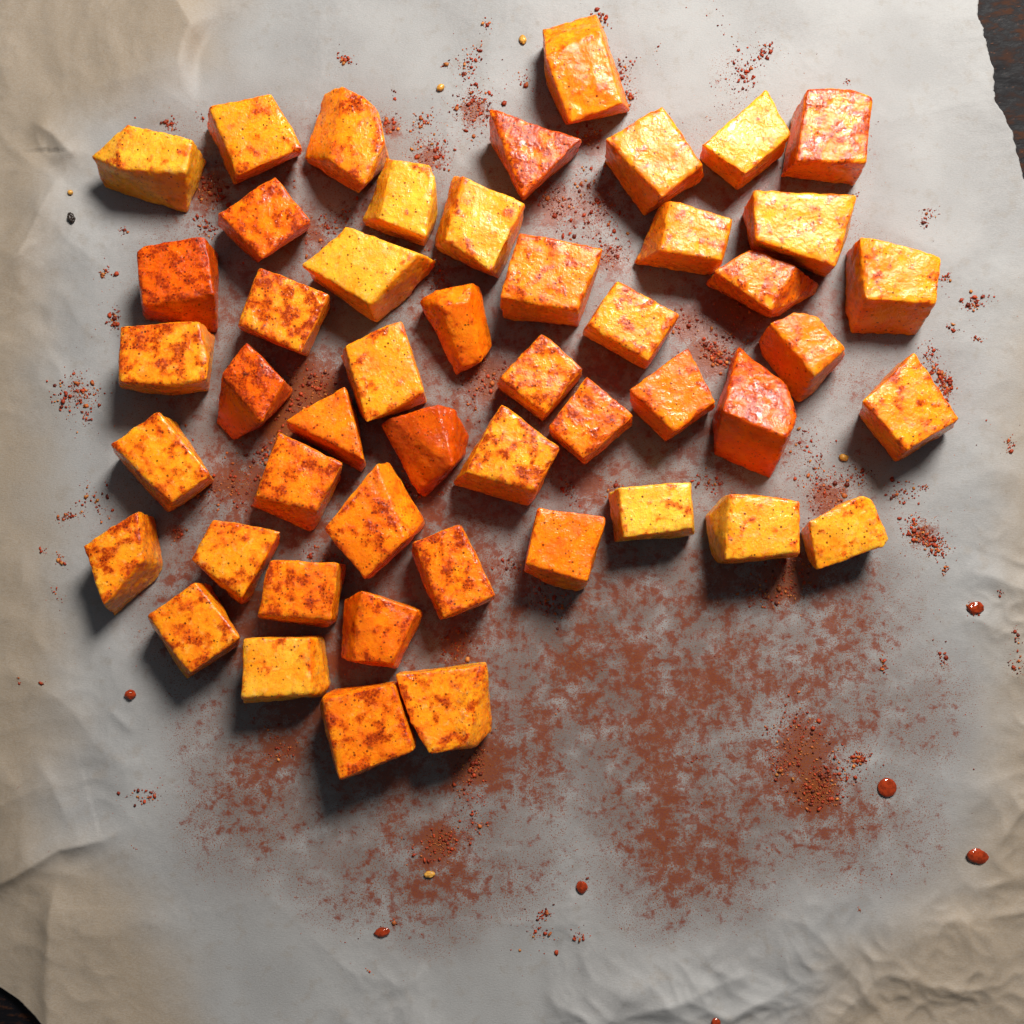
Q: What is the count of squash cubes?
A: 49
